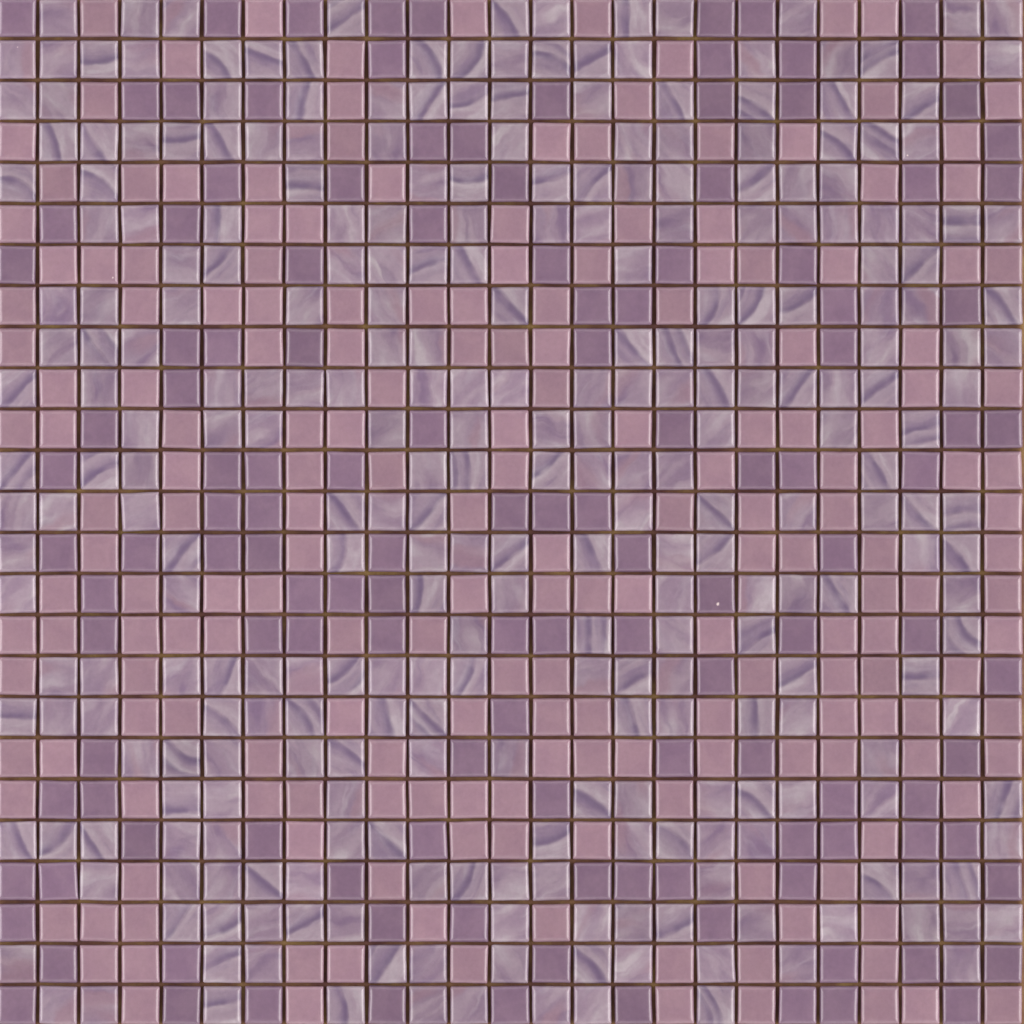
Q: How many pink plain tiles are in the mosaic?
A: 196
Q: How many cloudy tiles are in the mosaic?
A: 186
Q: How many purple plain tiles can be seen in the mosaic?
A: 131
